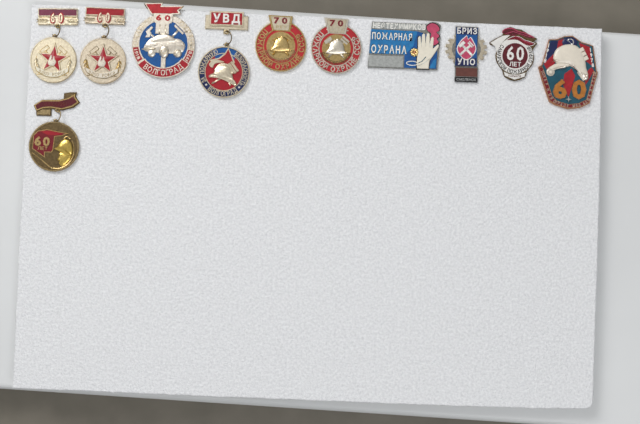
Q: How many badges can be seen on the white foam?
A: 11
